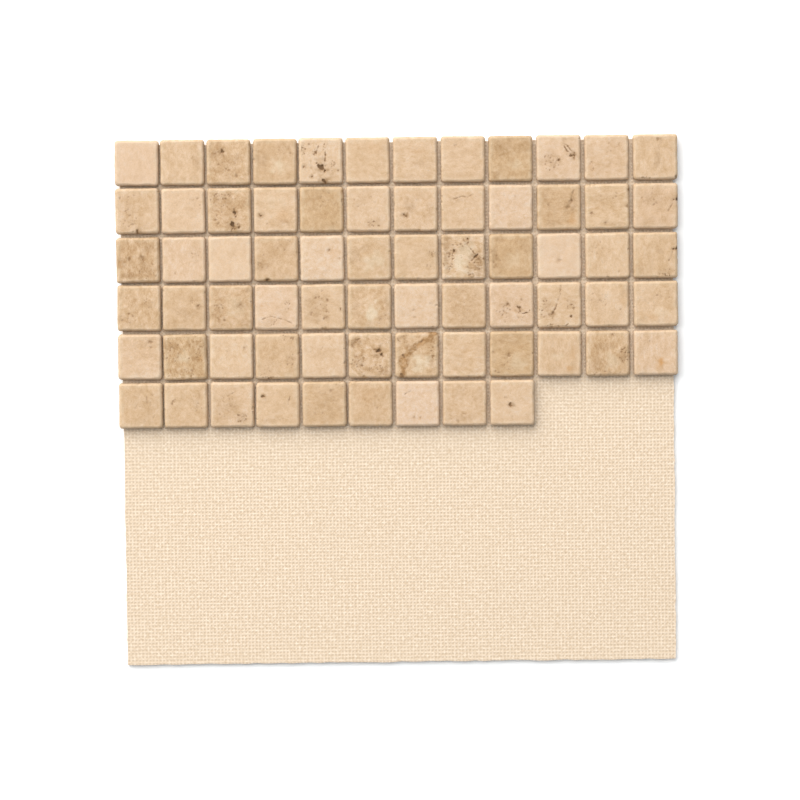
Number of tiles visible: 69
